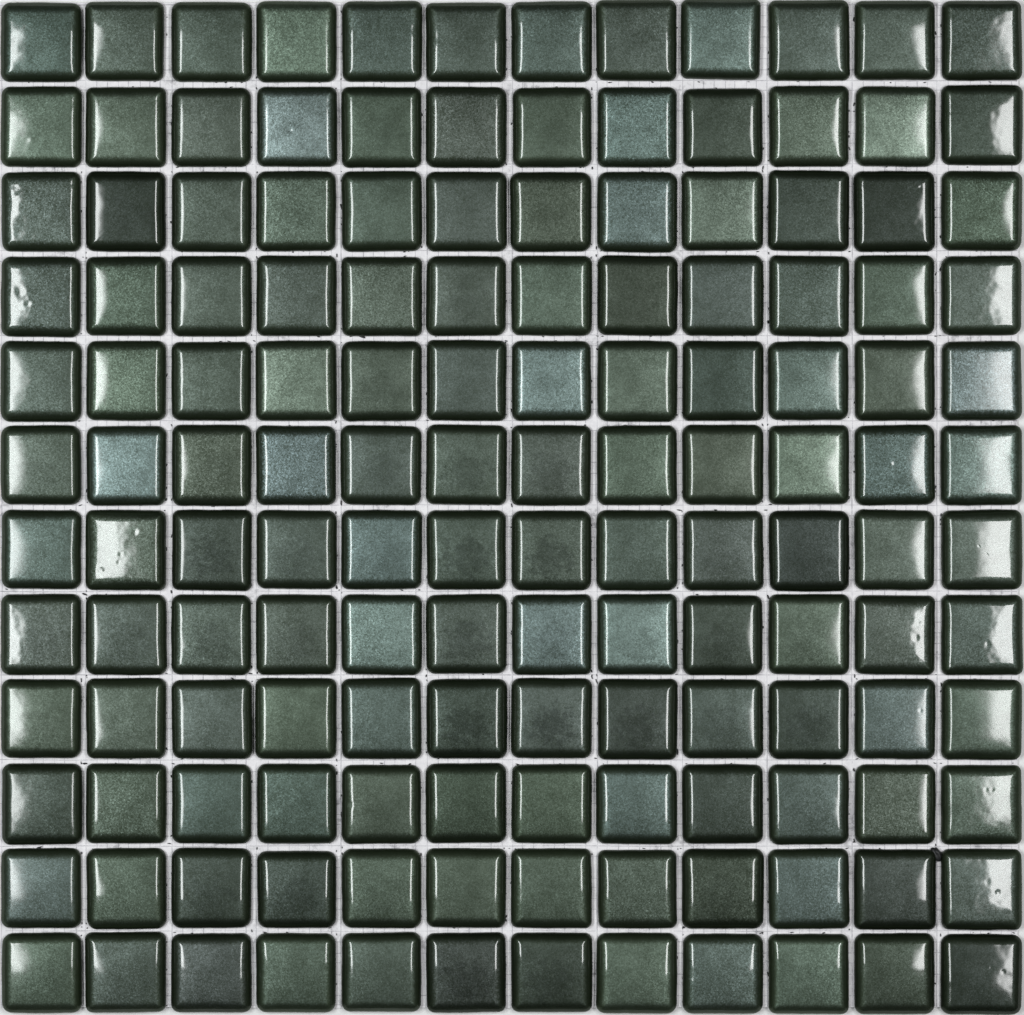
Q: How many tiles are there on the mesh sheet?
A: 144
